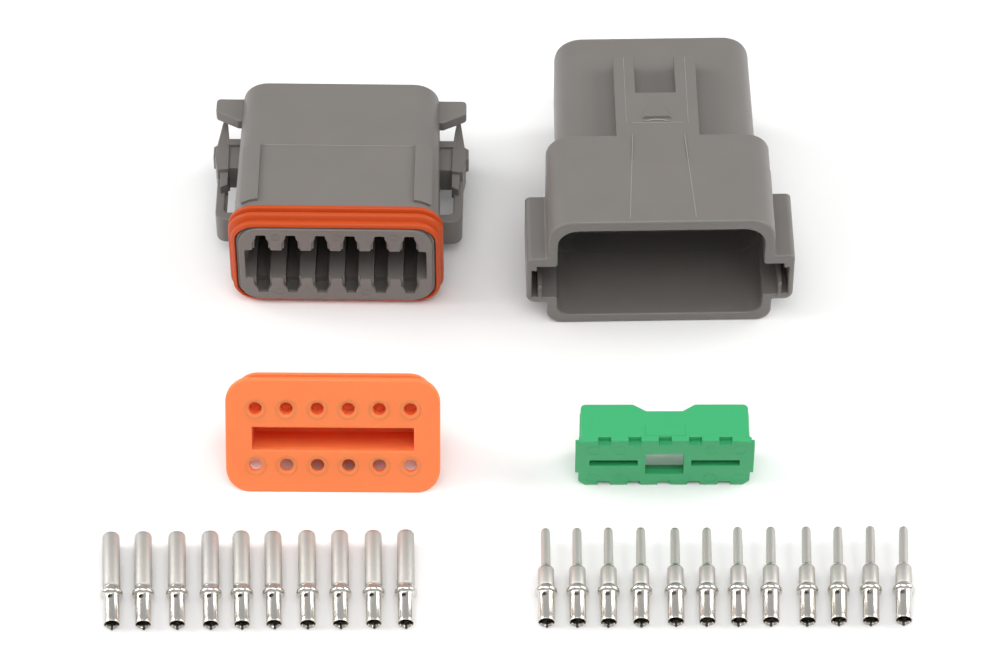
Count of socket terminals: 10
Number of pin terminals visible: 12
